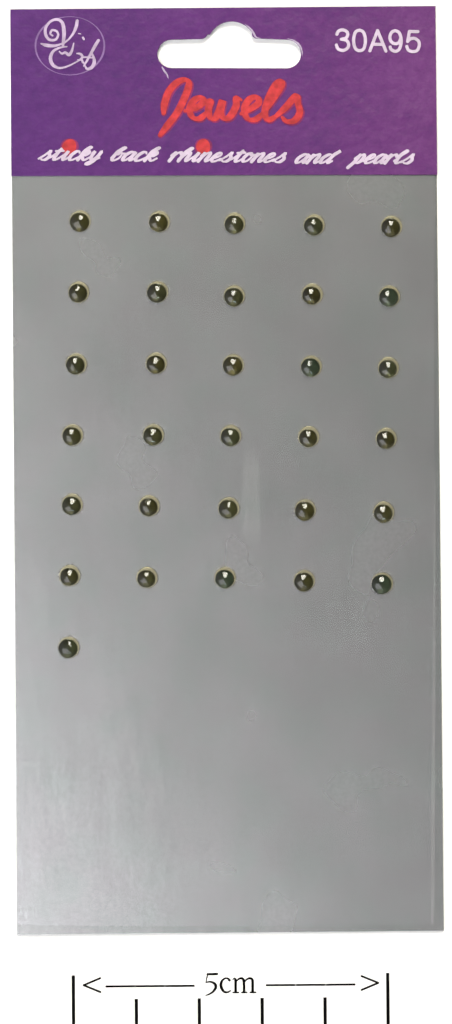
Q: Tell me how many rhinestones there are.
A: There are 31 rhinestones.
